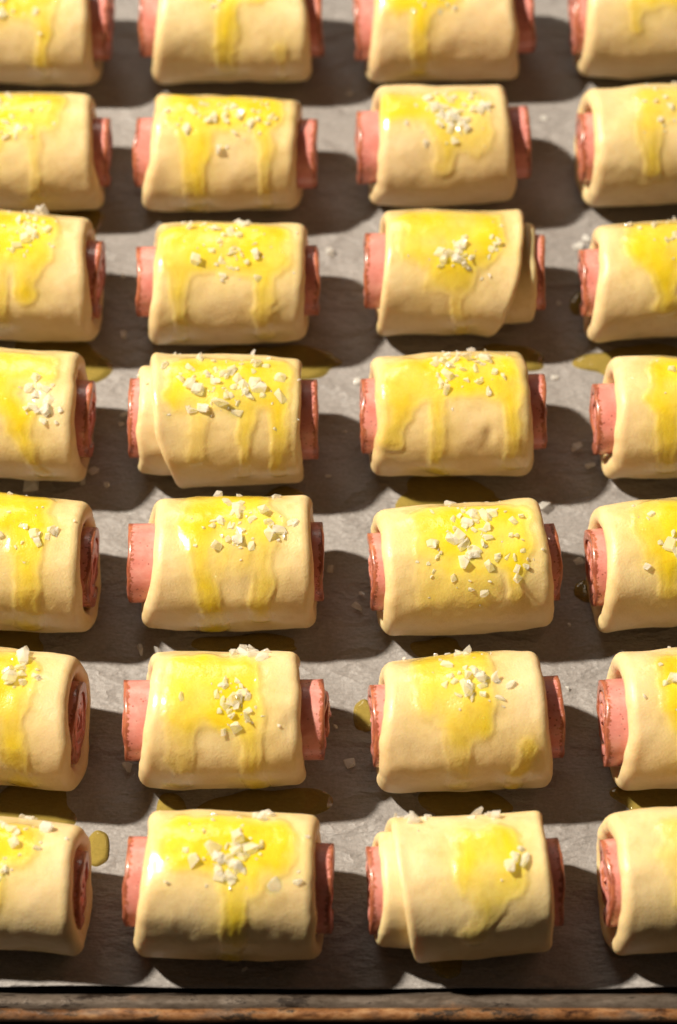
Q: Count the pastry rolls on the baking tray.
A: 28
